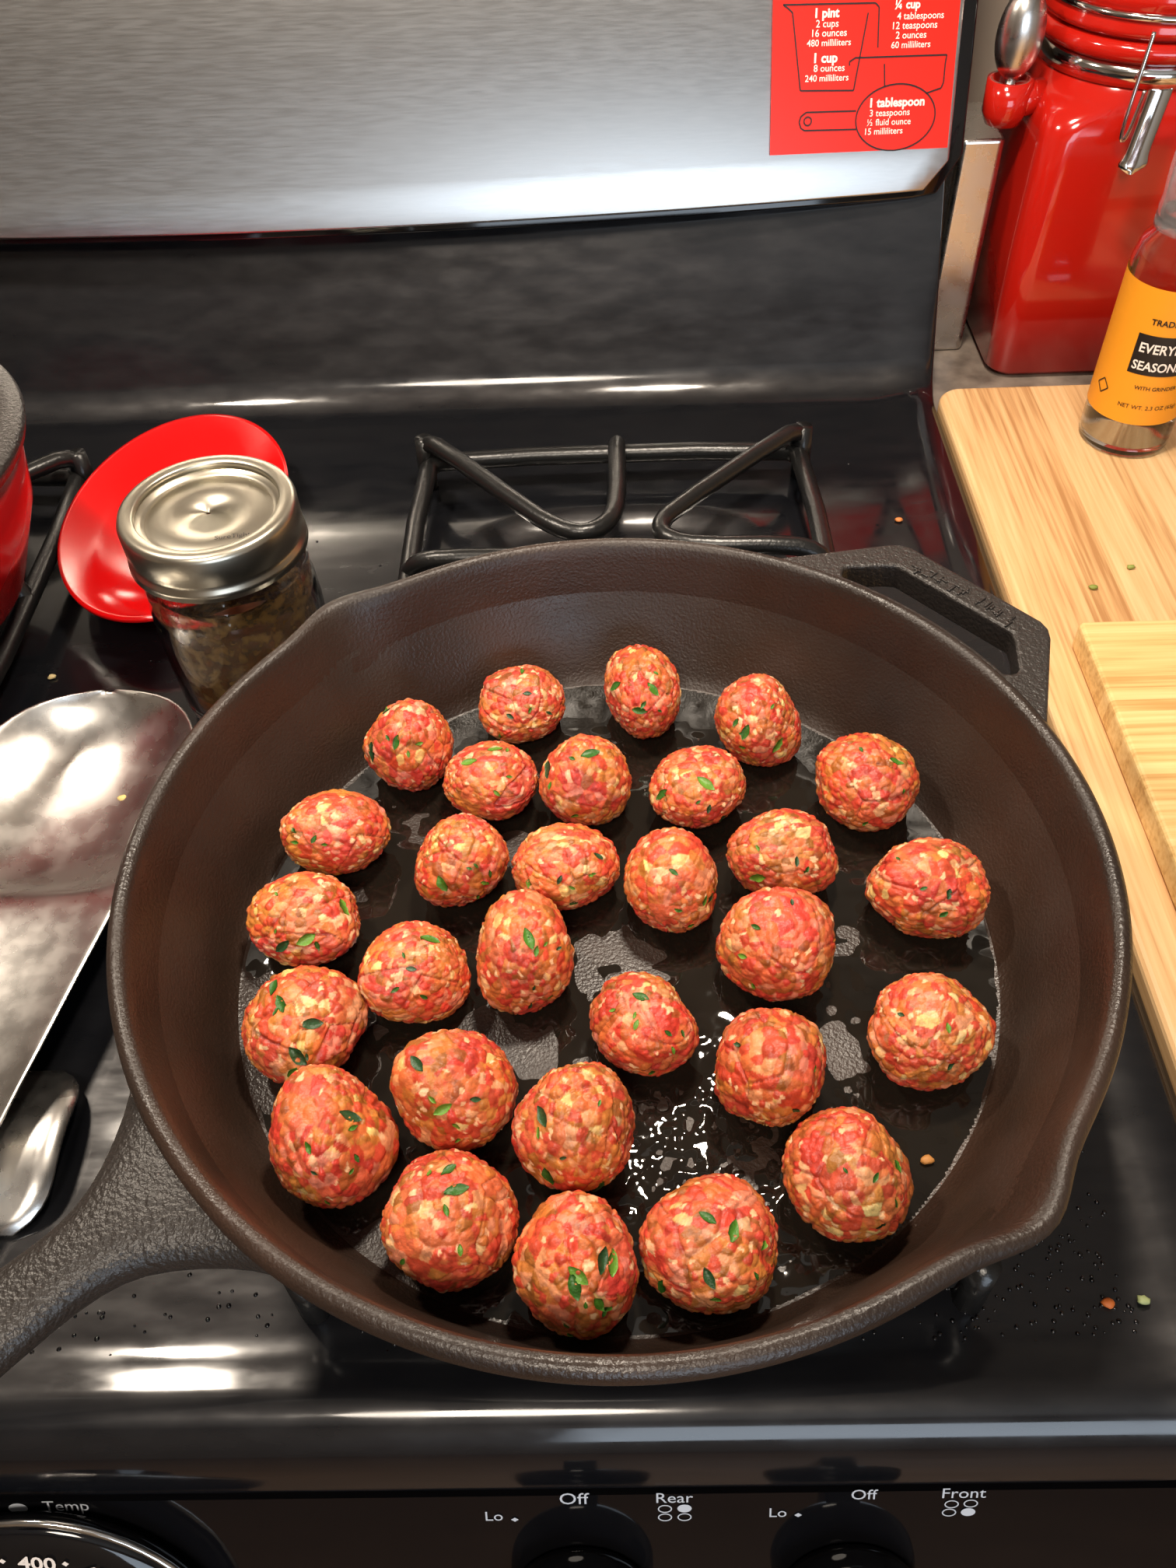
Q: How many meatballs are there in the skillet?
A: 29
